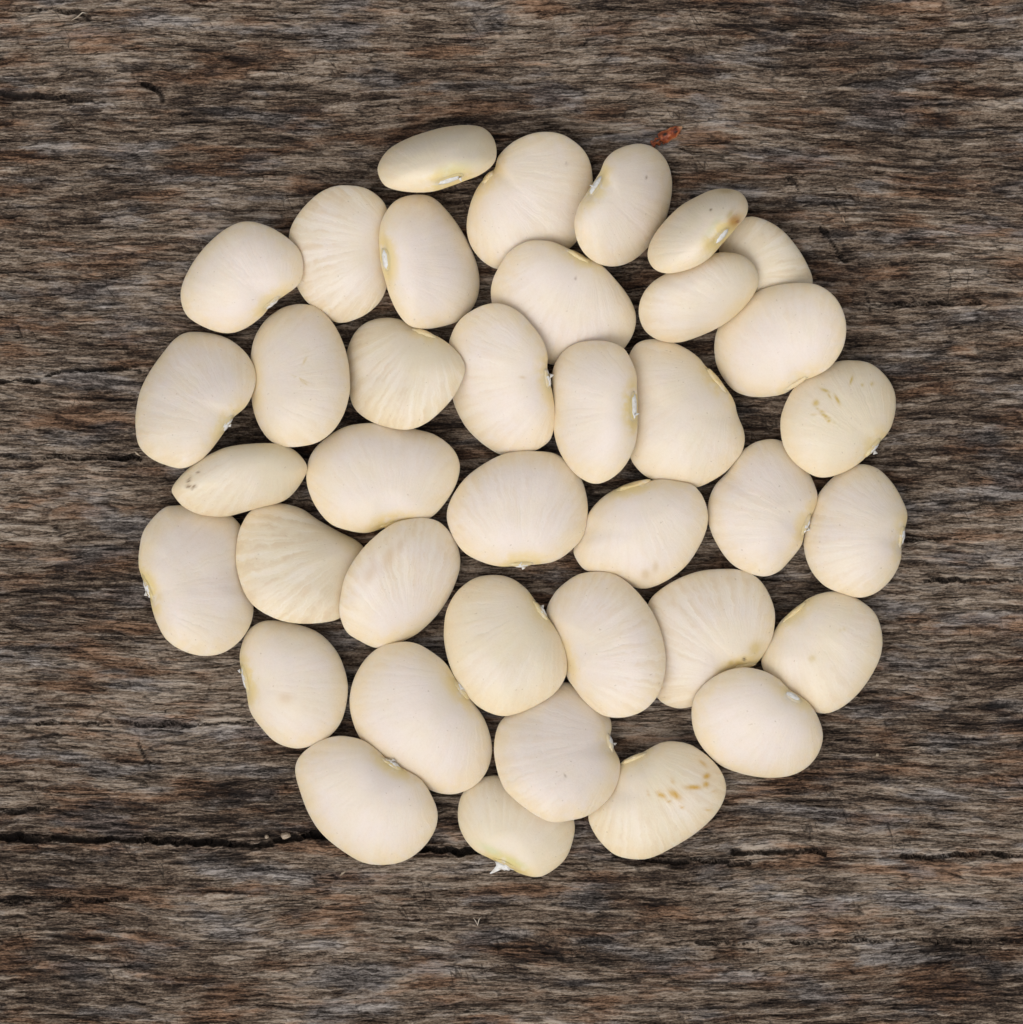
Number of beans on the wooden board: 38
